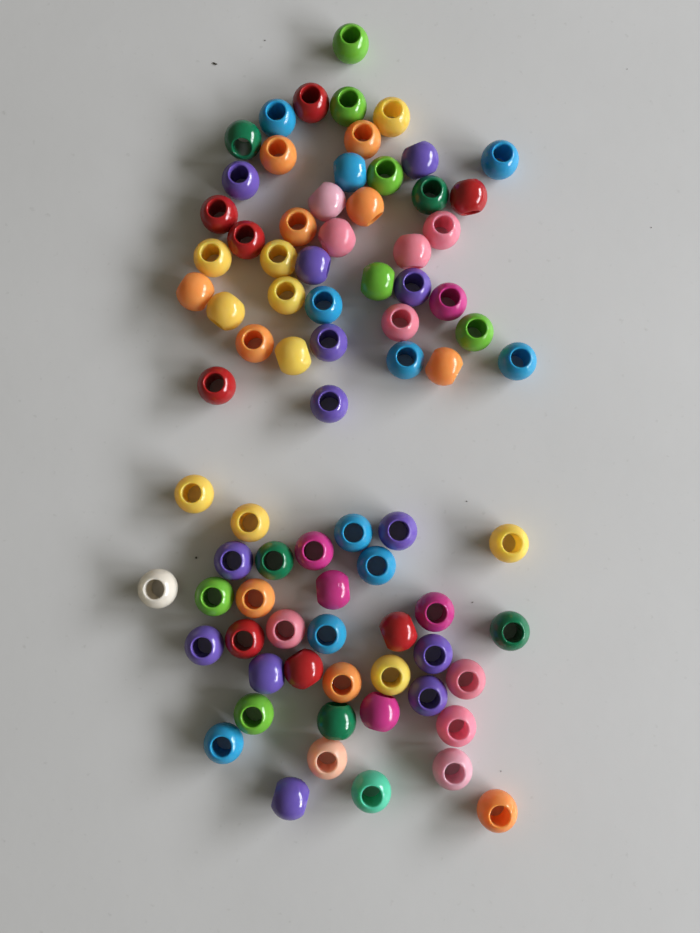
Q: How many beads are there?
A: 80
